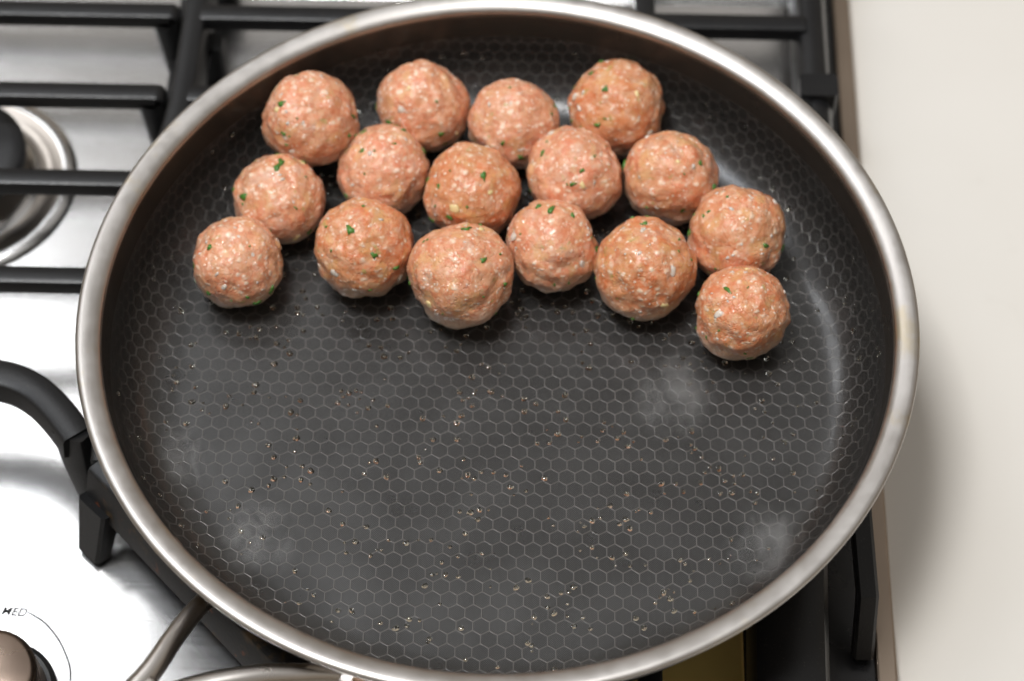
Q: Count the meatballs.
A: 16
